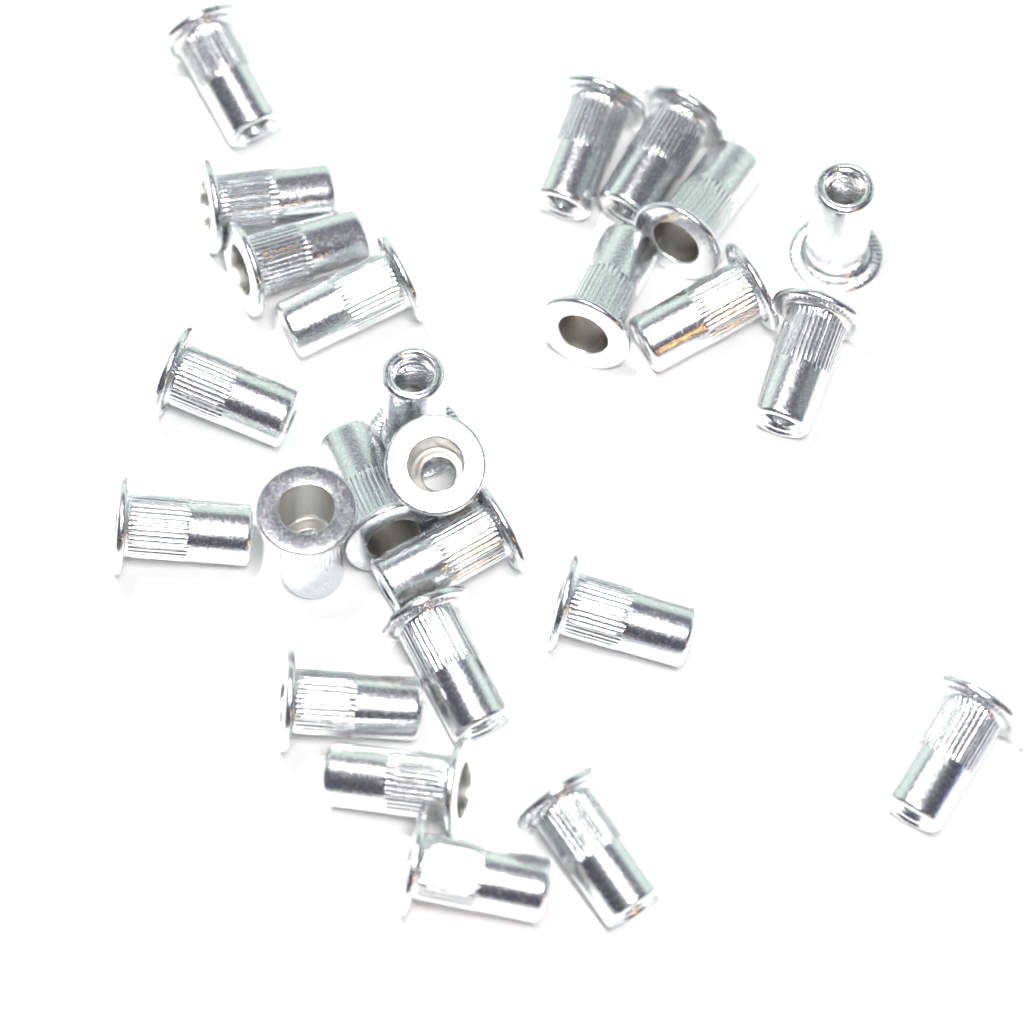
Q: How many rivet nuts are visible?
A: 25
